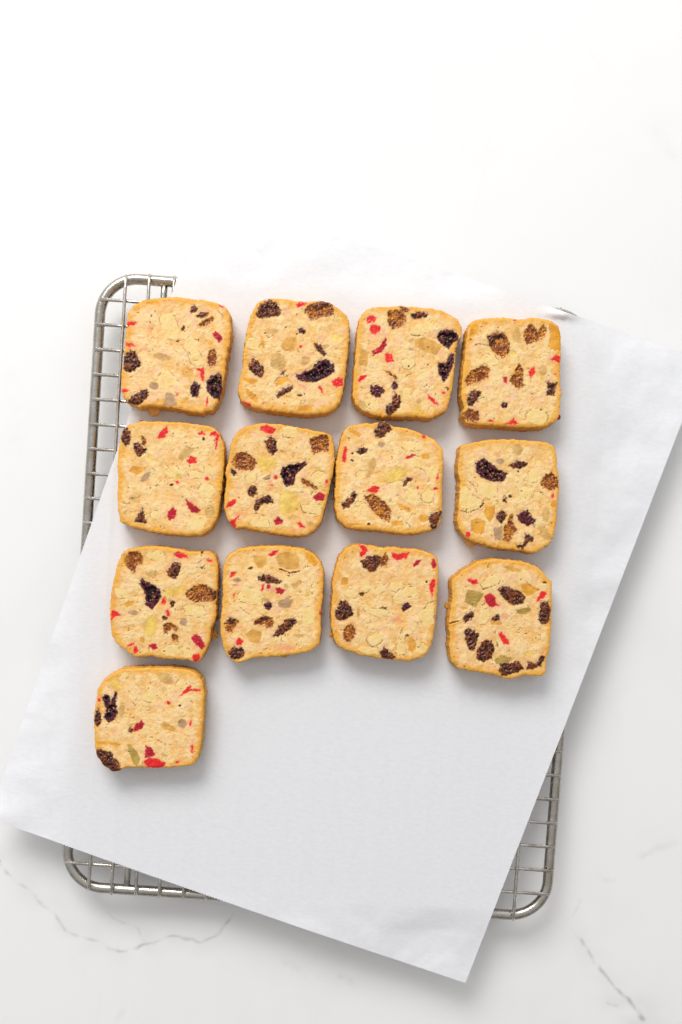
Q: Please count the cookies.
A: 13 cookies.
